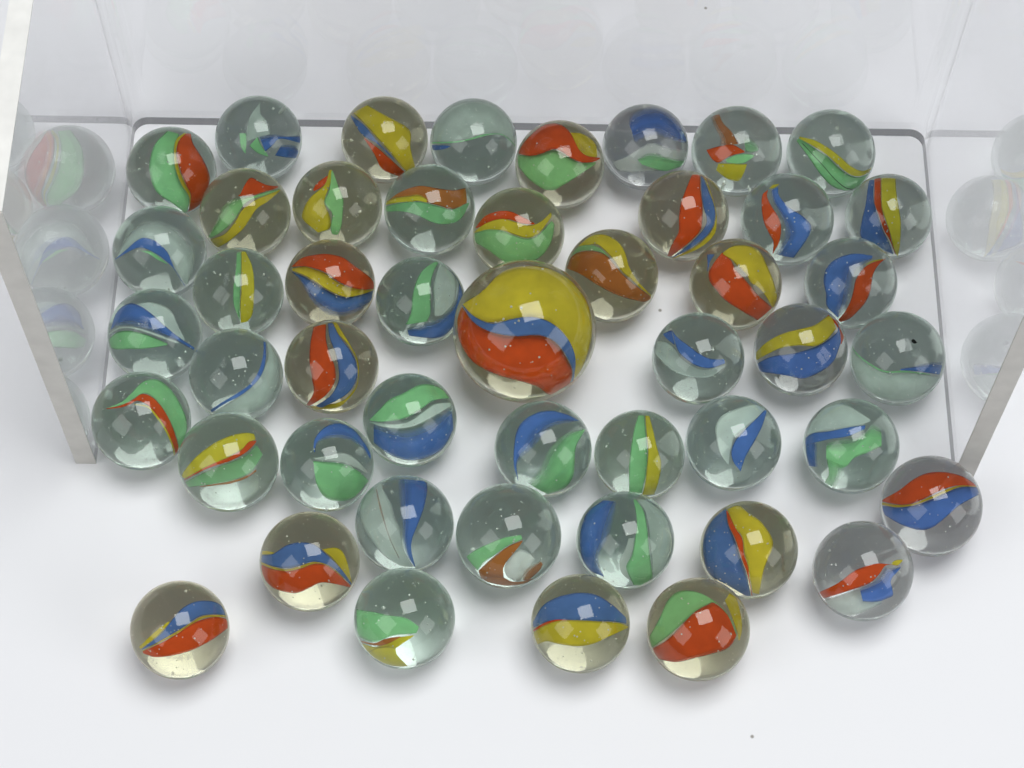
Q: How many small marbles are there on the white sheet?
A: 47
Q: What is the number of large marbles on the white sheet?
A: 1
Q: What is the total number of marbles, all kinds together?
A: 48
